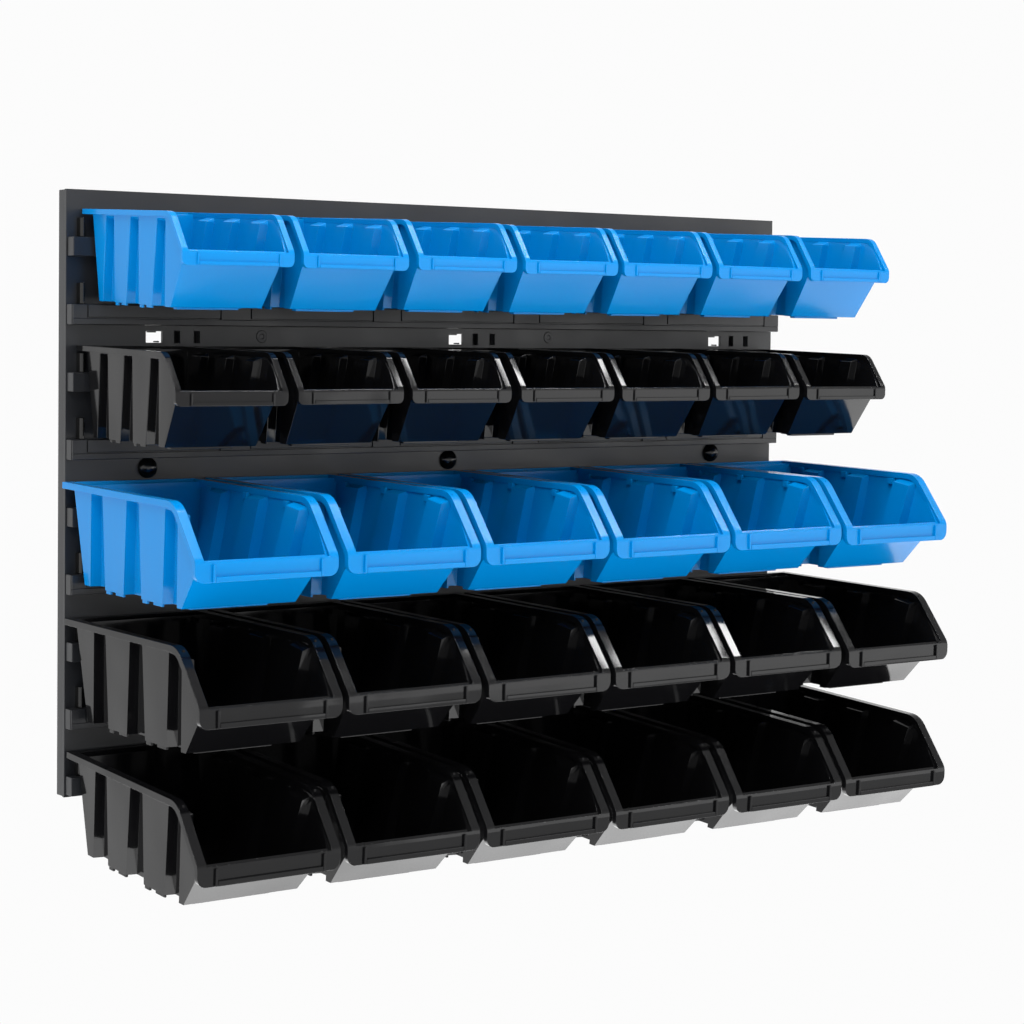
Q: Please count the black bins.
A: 19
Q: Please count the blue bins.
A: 13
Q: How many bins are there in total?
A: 32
